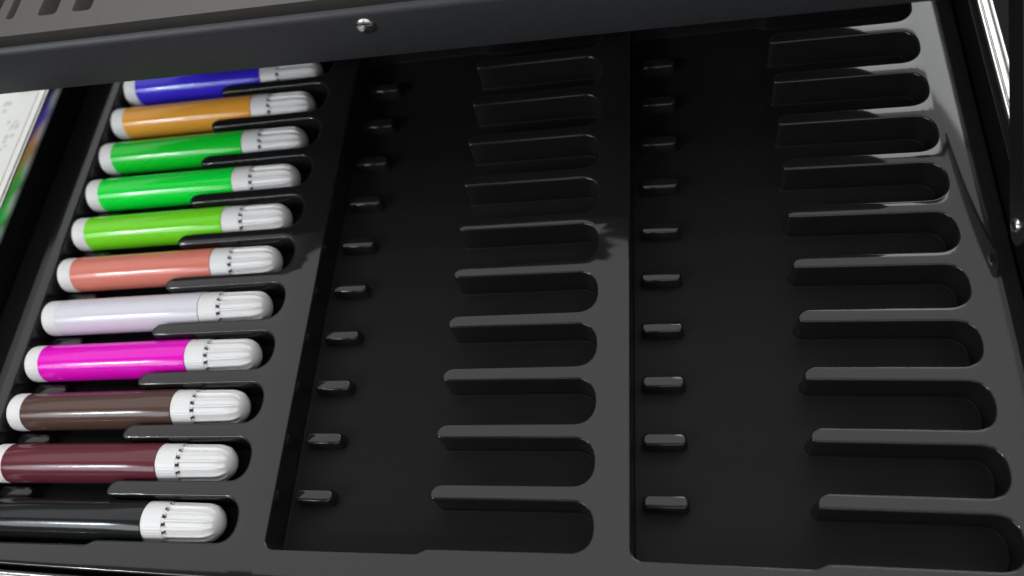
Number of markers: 11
